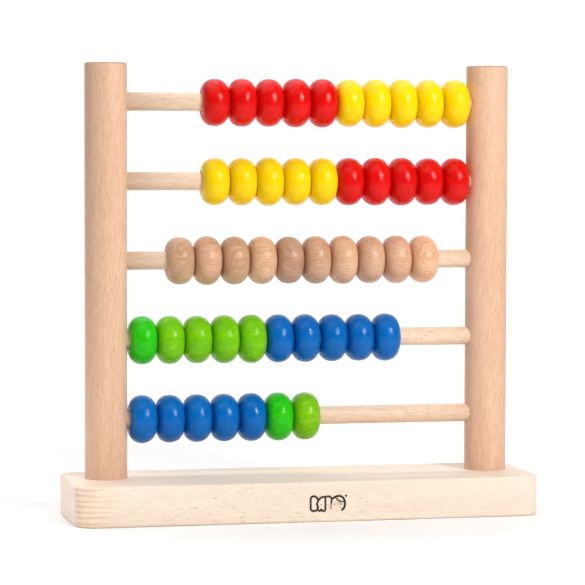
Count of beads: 47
